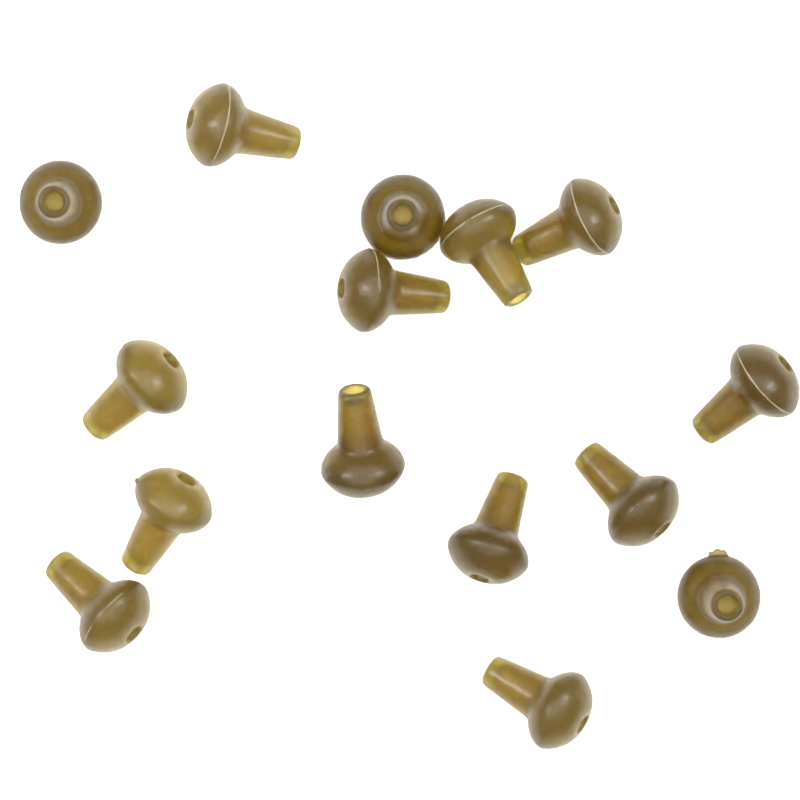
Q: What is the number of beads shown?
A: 15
